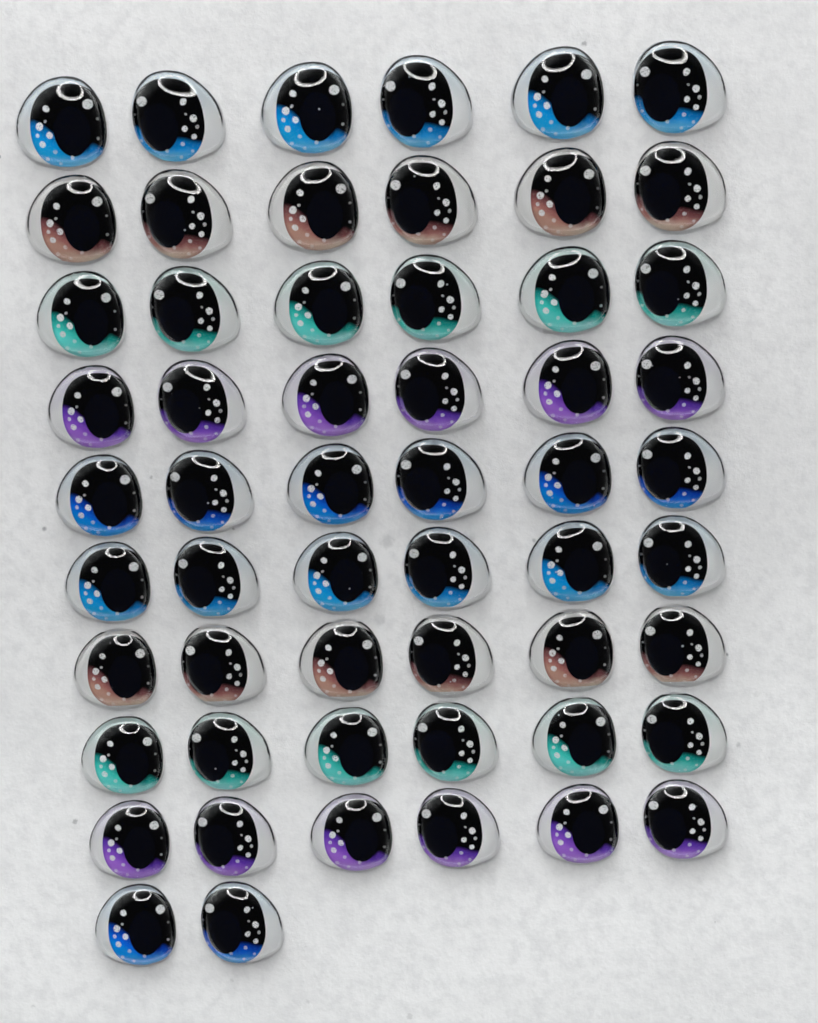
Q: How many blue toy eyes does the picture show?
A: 20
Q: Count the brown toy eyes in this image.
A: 12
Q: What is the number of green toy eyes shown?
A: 12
